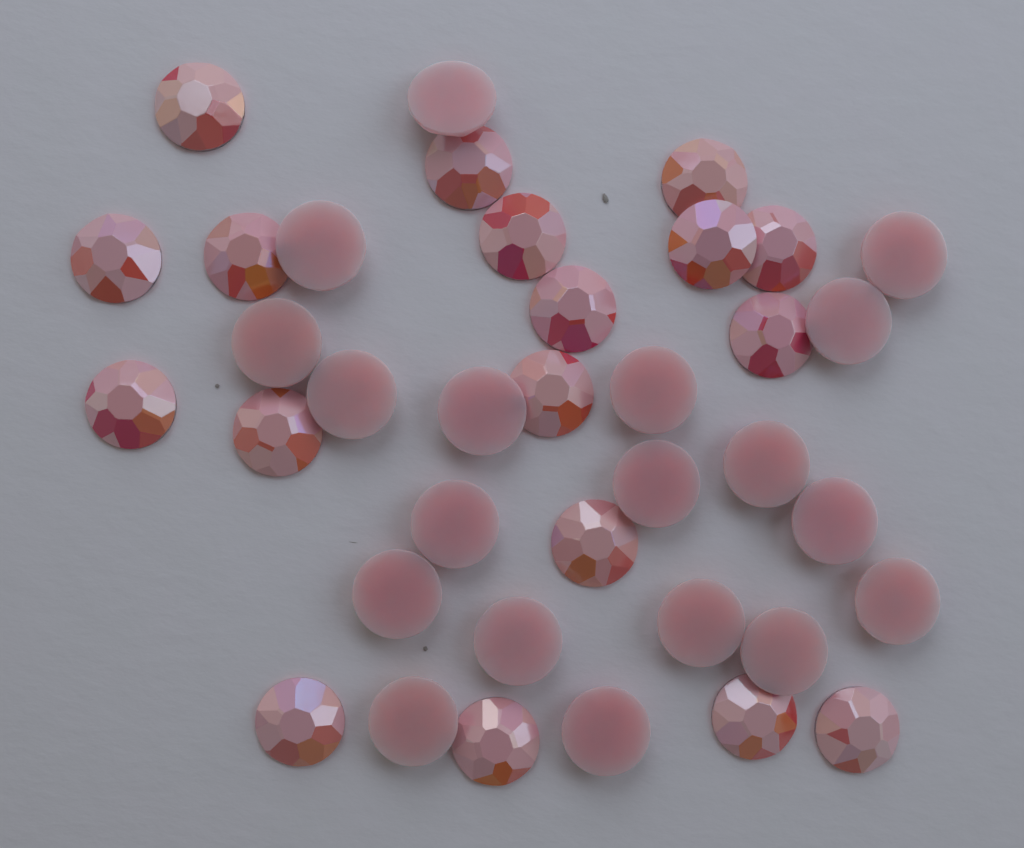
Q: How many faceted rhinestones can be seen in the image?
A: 18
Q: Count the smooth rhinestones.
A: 19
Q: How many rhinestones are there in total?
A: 37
